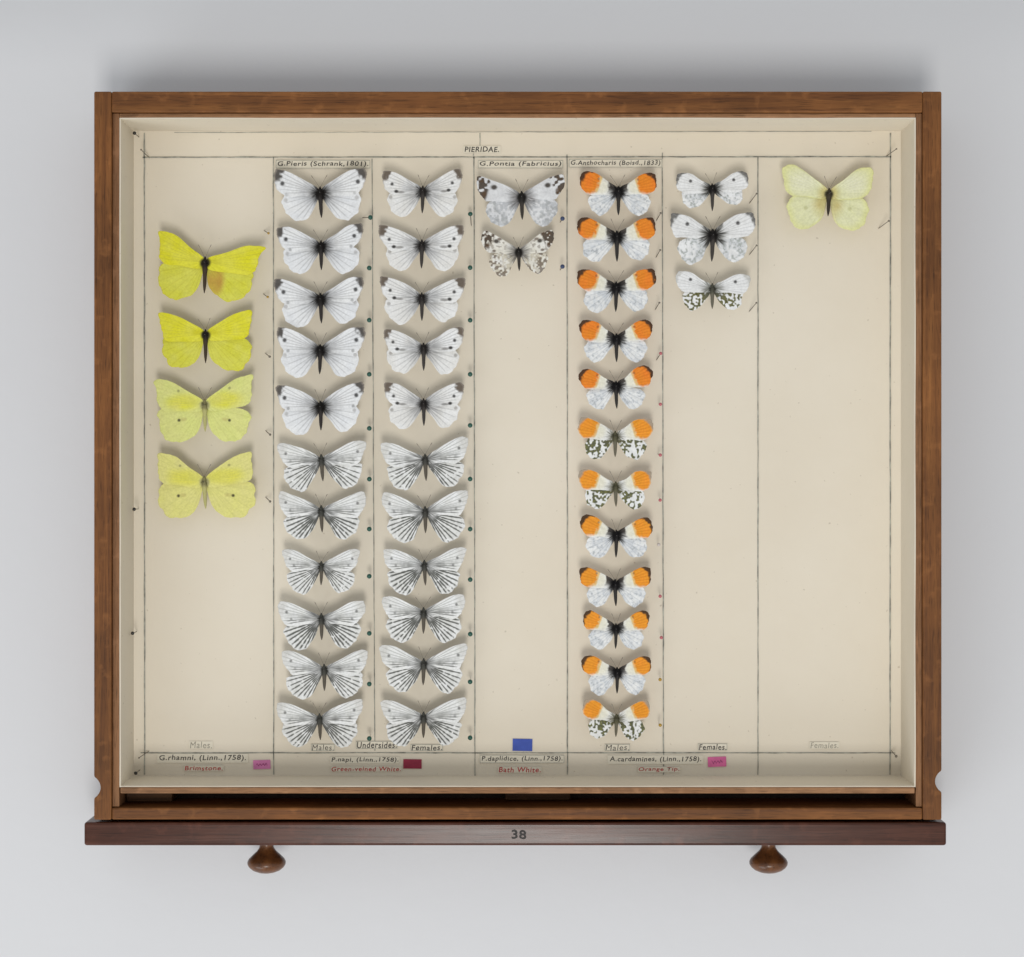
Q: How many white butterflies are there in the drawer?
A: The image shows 27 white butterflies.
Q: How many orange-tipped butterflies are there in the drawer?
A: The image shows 12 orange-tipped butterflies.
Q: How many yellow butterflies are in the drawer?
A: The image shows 5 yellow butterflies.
